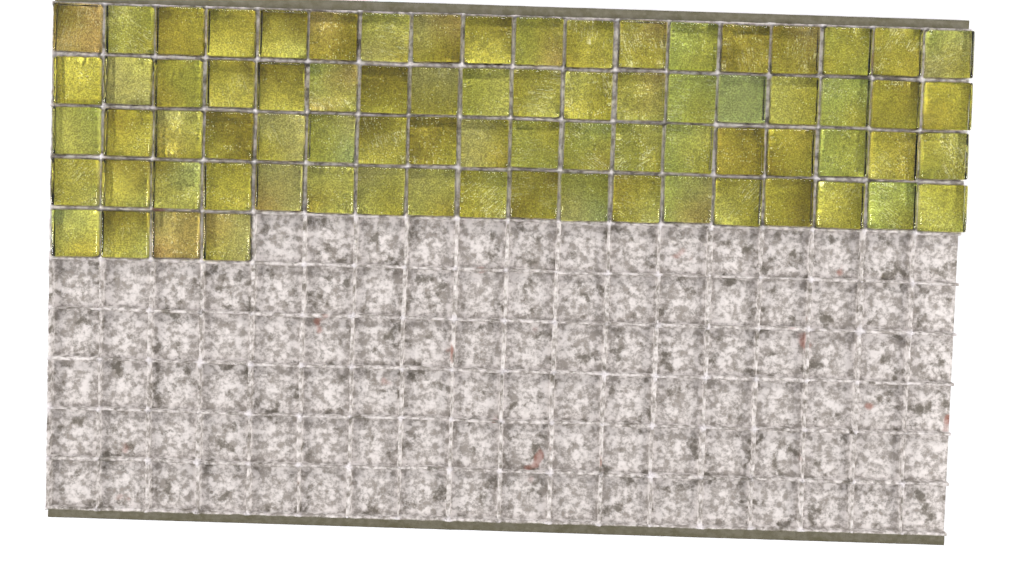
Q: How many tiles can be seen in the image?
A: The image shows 76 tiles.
